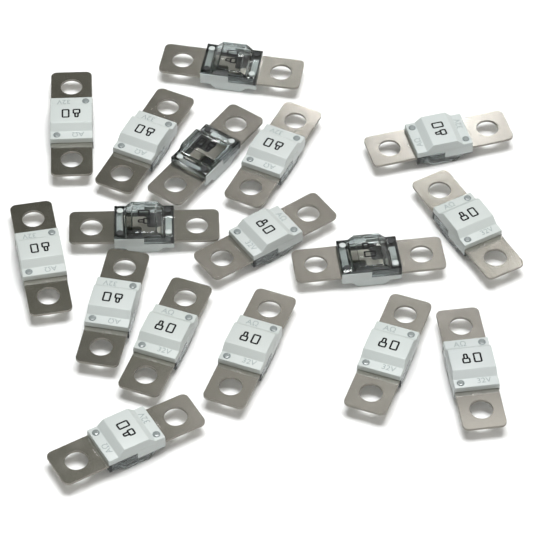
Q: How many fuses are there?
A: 17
